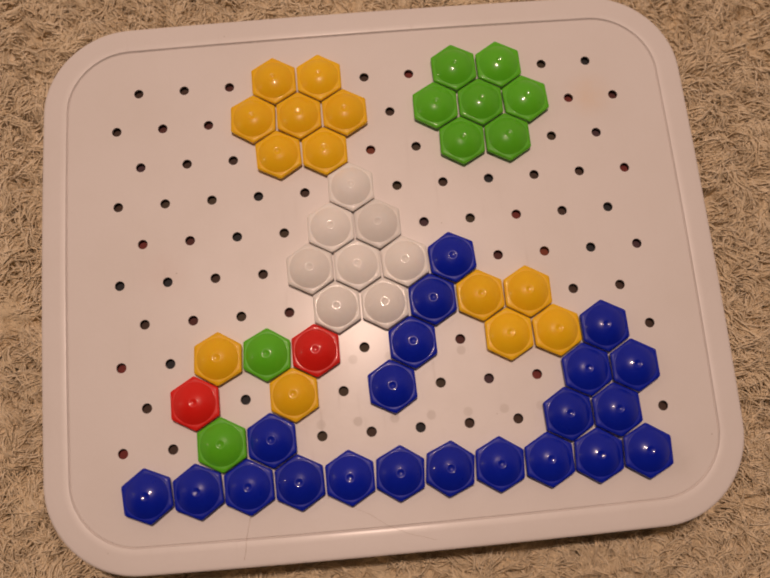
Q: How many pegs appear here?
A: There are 53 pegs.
